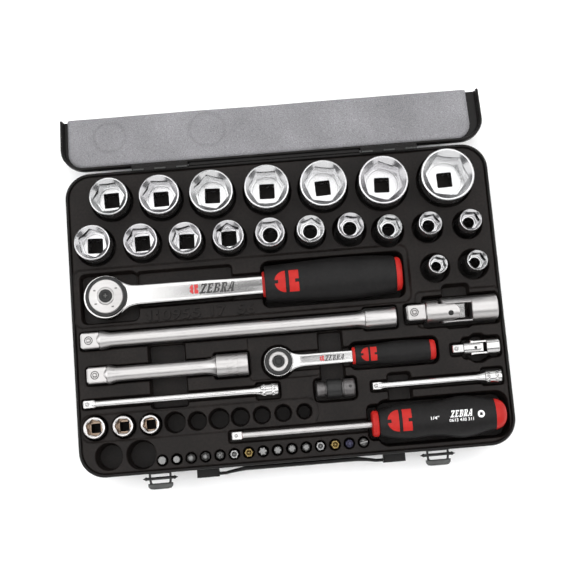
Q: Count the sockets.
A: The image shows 22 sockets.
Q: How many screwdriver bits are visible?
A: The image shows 15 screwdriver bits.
